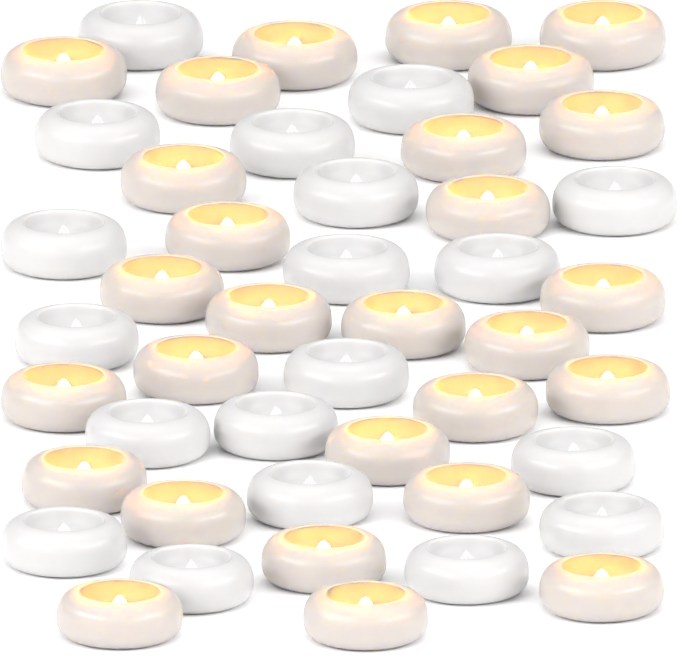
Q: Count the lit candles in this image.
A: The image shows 28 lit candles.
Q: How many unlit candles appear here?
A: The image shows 19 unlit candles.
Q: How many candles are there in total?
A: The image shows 47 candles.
